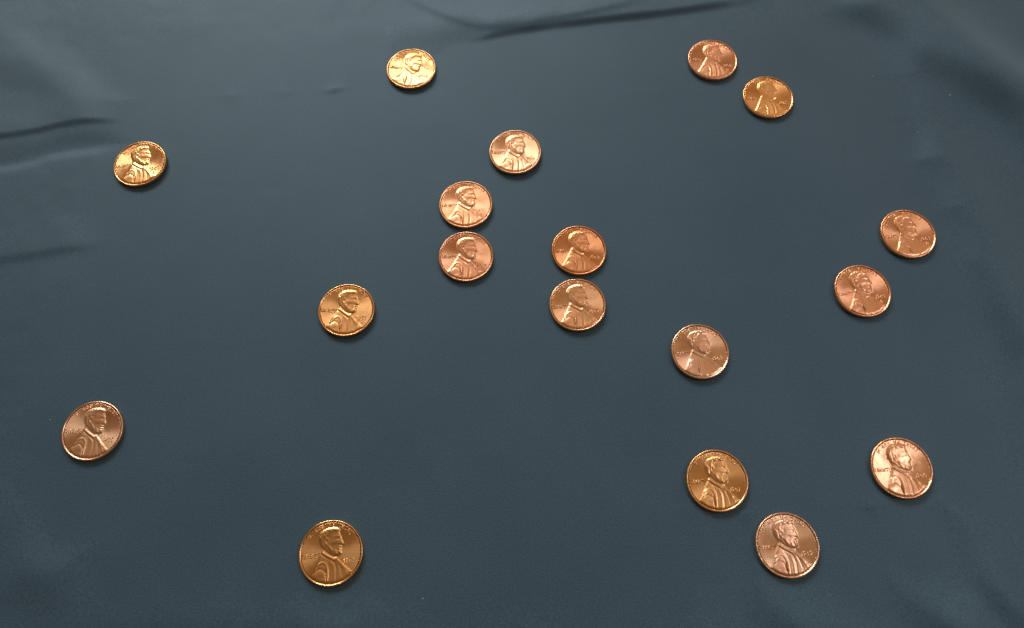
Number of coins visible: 18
